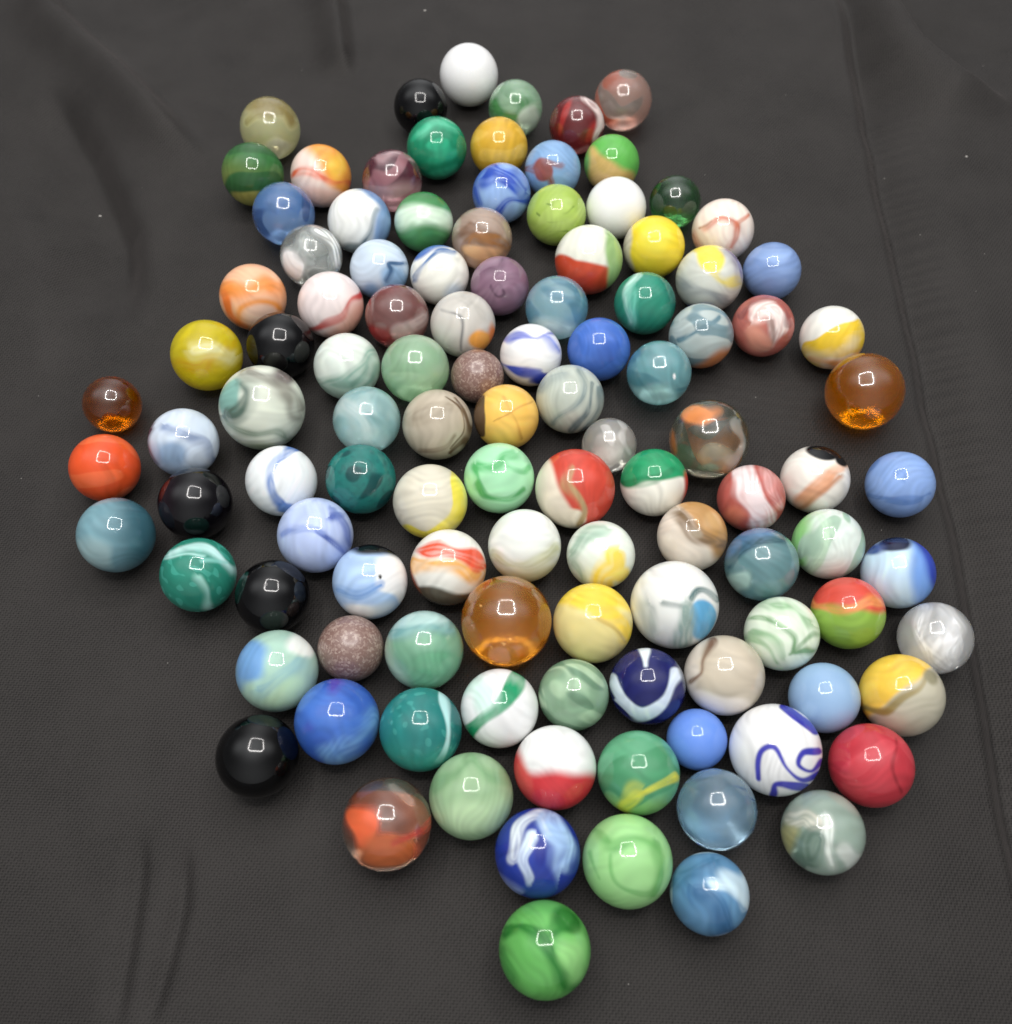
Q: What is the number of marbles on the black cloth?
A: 111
